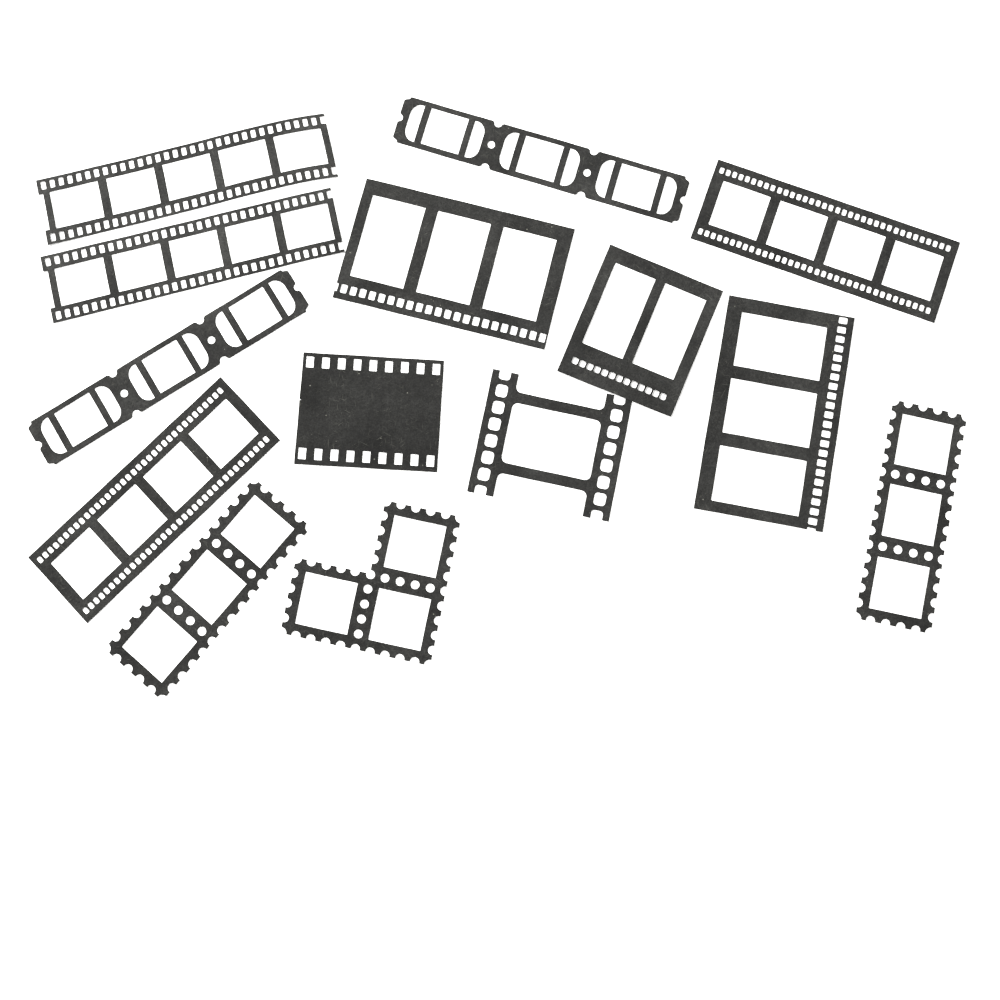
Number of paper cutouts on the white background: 14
